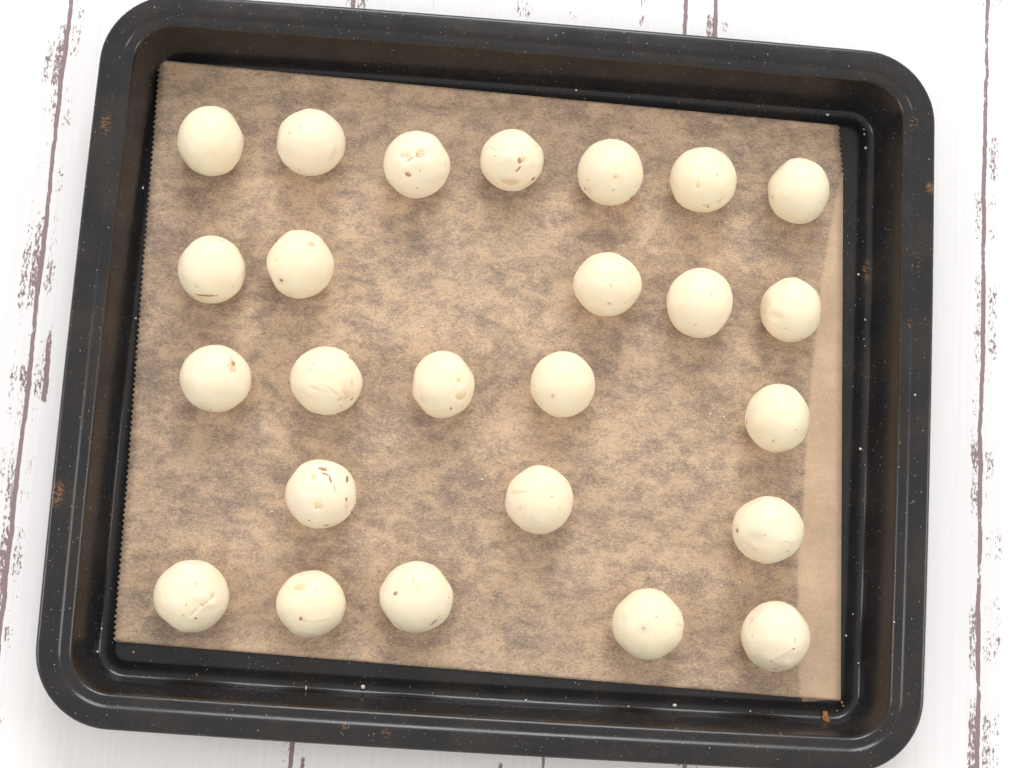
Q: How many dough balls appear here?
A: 25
